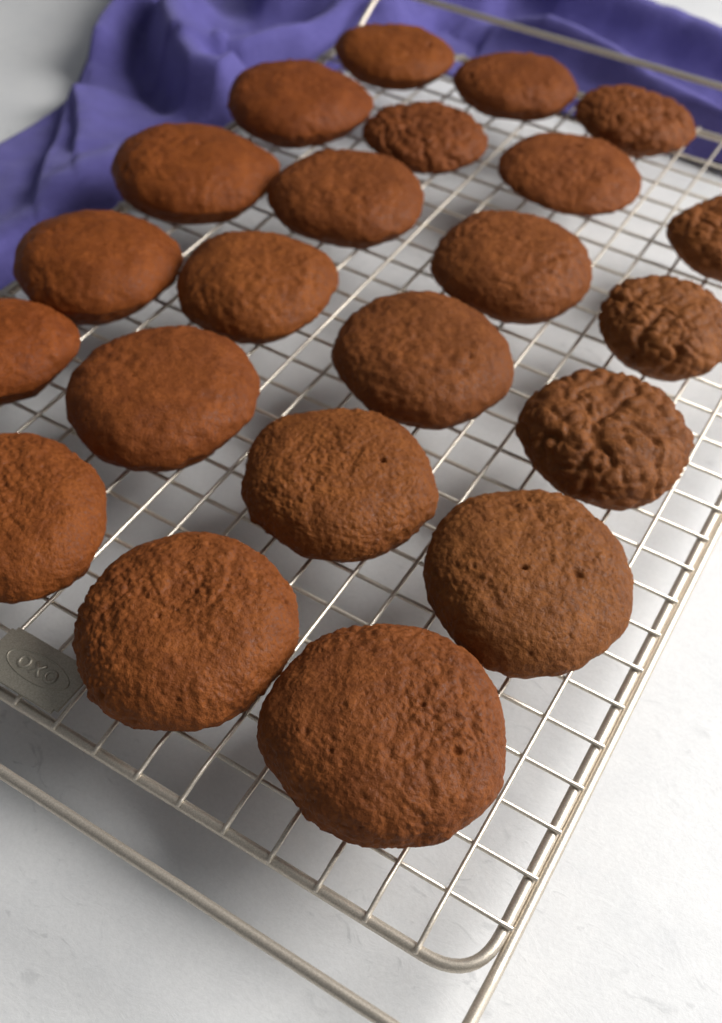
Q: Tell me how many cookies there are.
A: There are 22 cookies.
